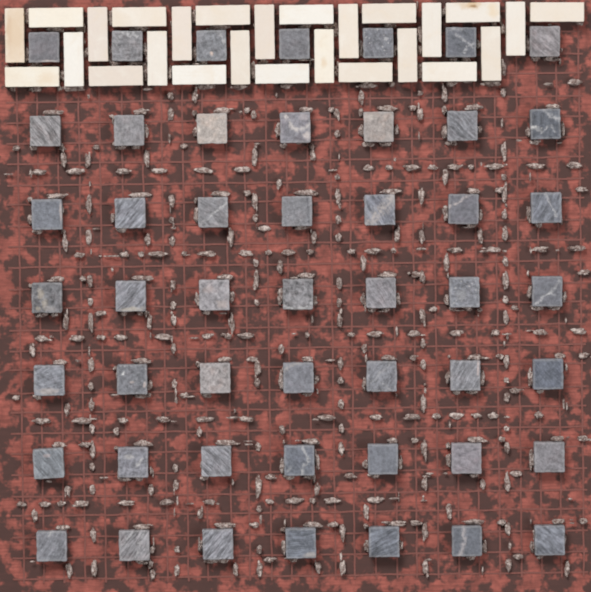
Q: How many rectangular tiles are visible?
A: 26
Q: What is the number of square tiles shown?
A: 49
